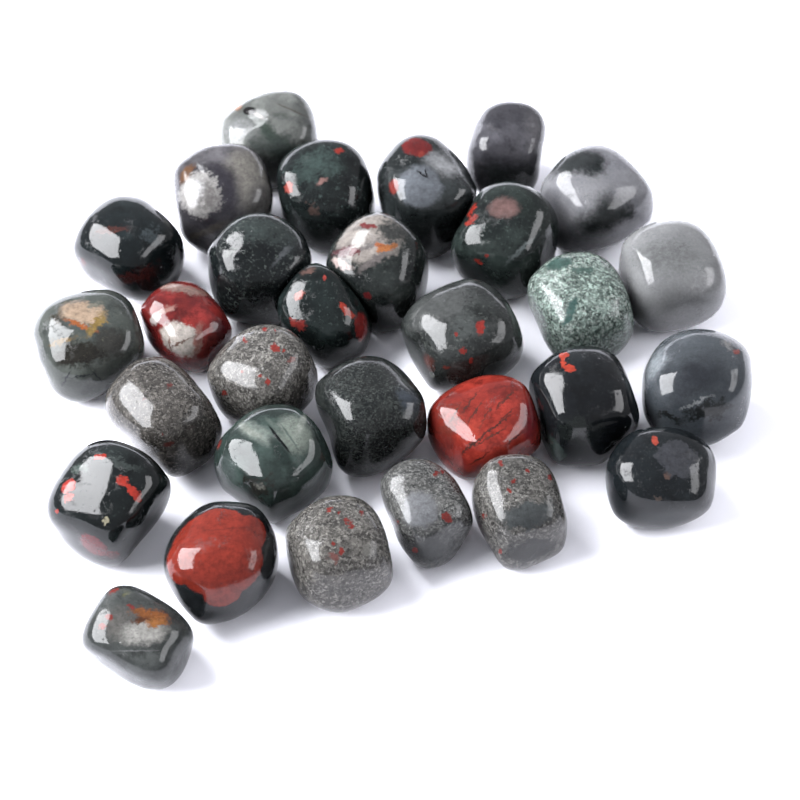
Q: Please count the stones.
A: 30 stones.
